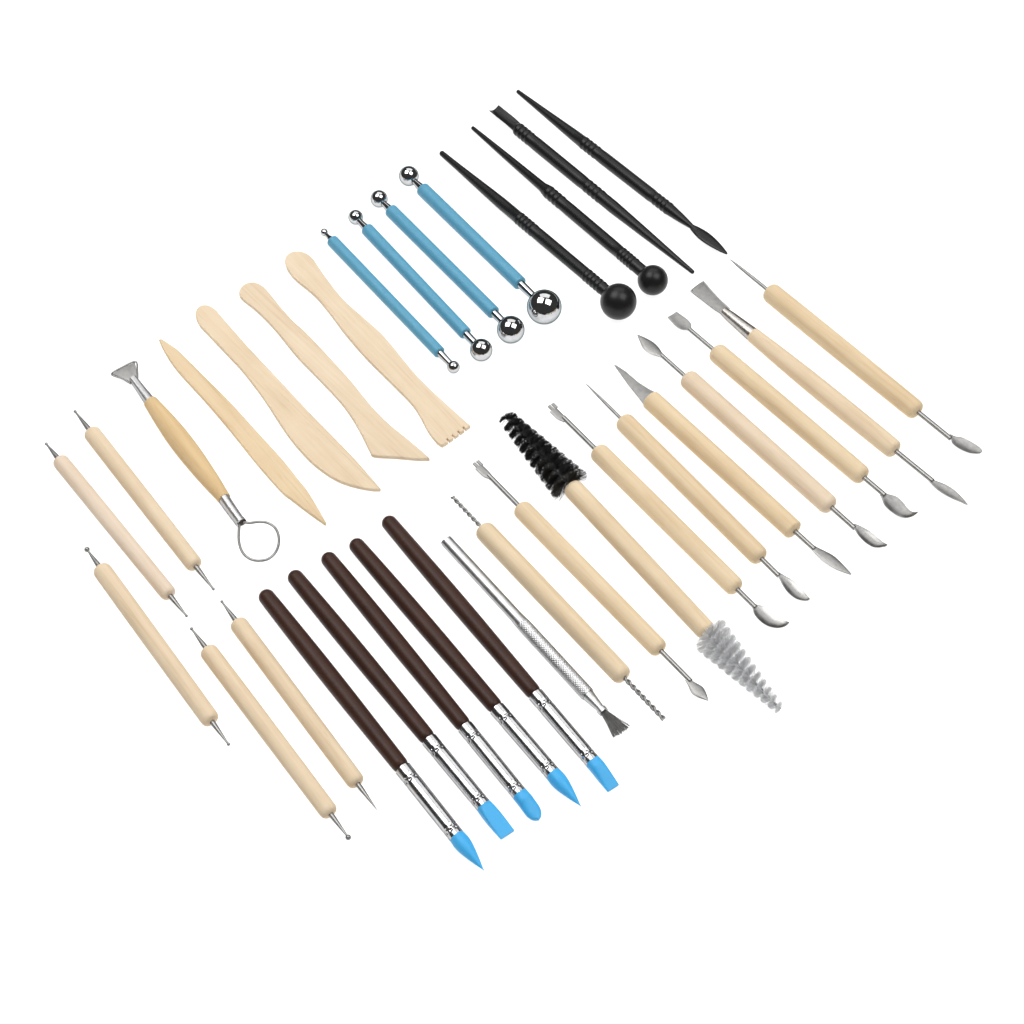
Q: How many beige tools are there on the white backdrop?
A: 20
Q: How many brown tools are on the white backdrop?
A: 5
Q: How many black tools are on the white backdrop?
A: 4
